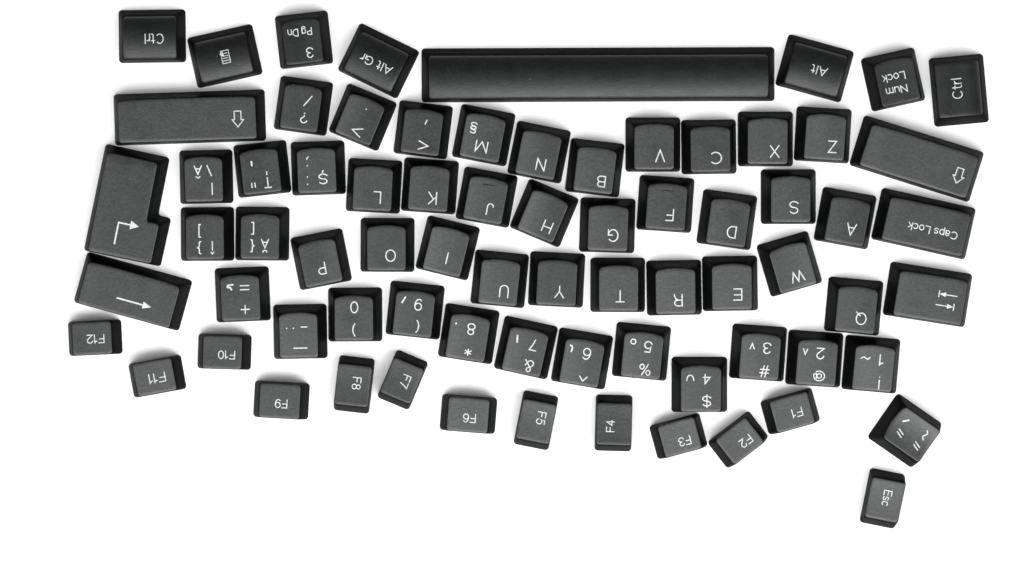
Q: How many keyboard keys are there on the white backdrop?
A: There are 74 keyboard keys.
